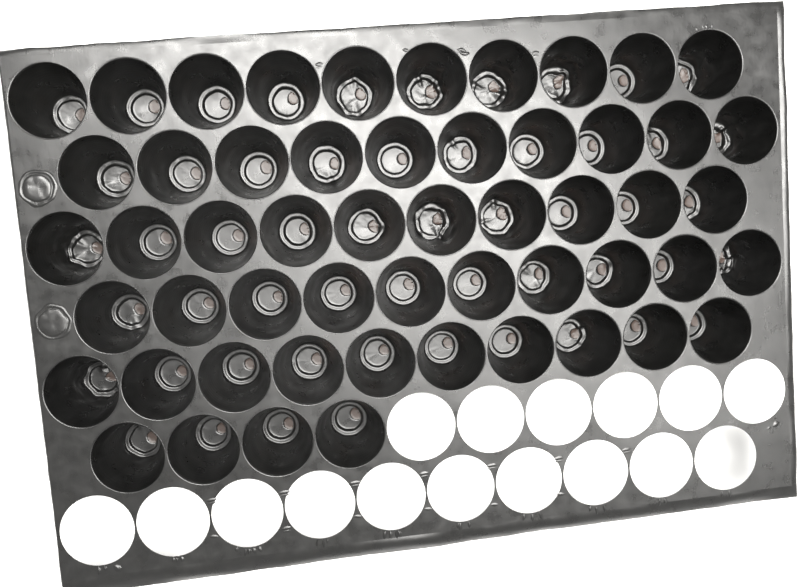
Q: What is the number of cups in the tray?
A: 54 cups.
